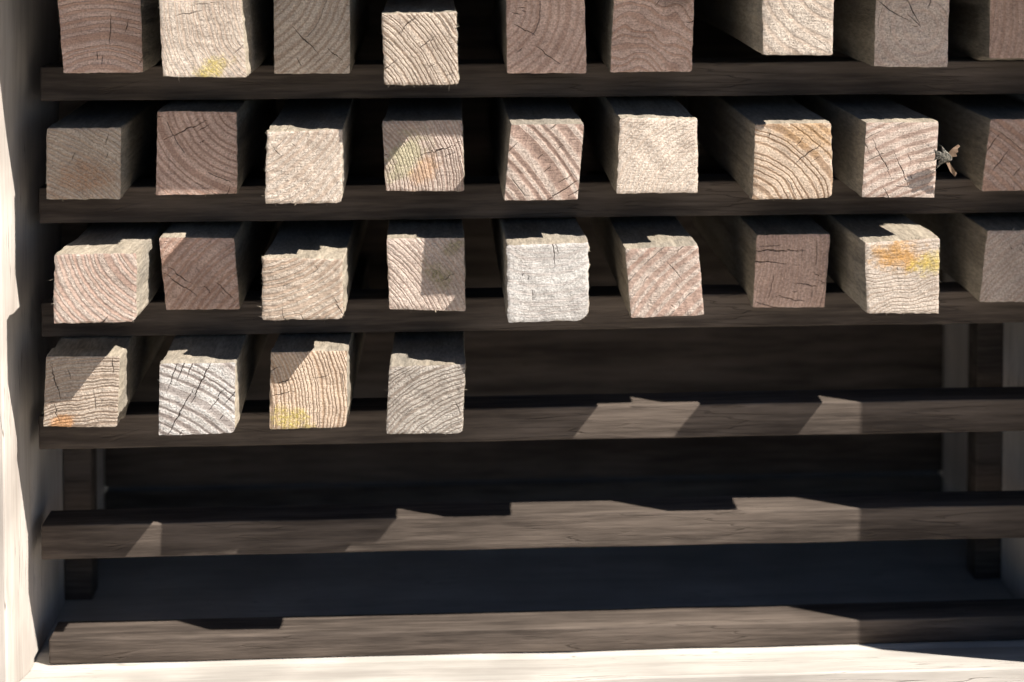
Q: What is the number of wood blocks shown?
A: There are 31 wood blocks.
